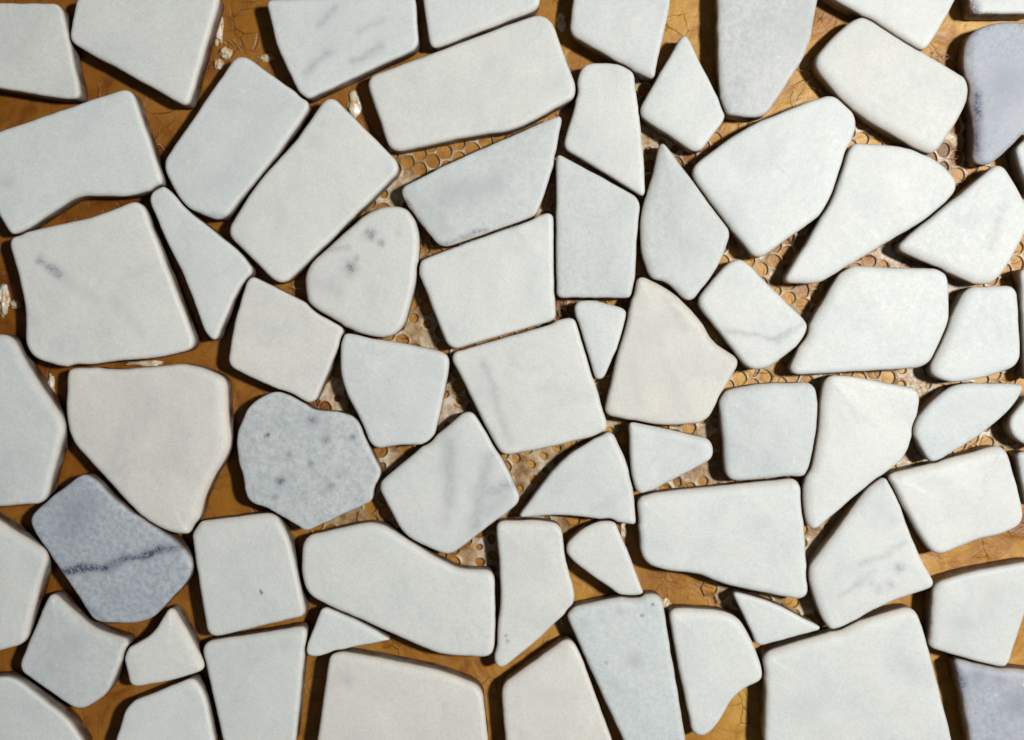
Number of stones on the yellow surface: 70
